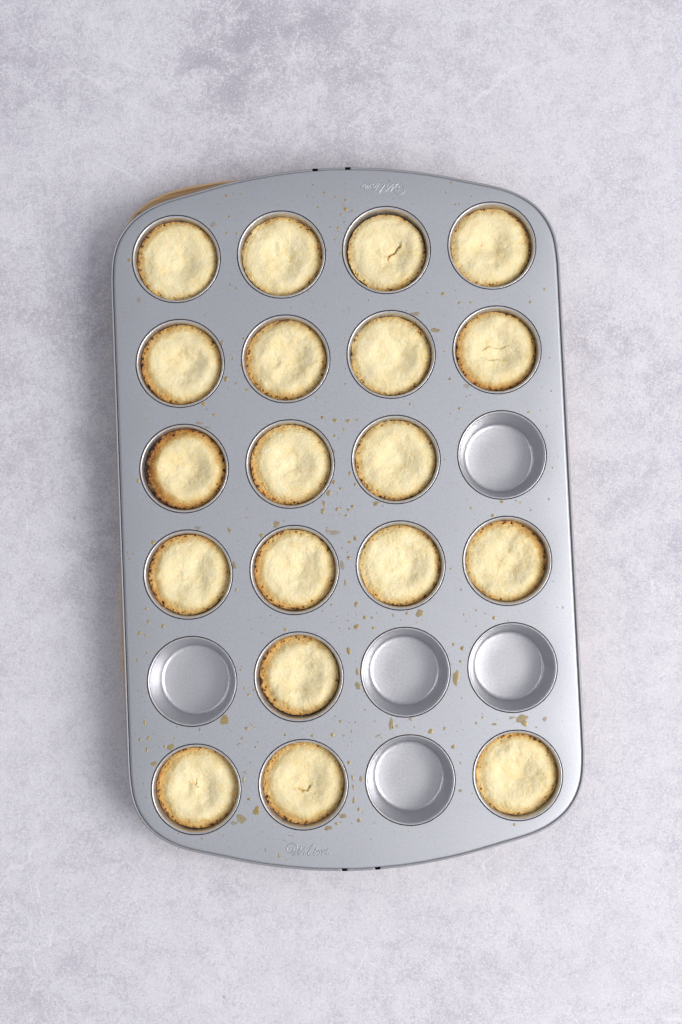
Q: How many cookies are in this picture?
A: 19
